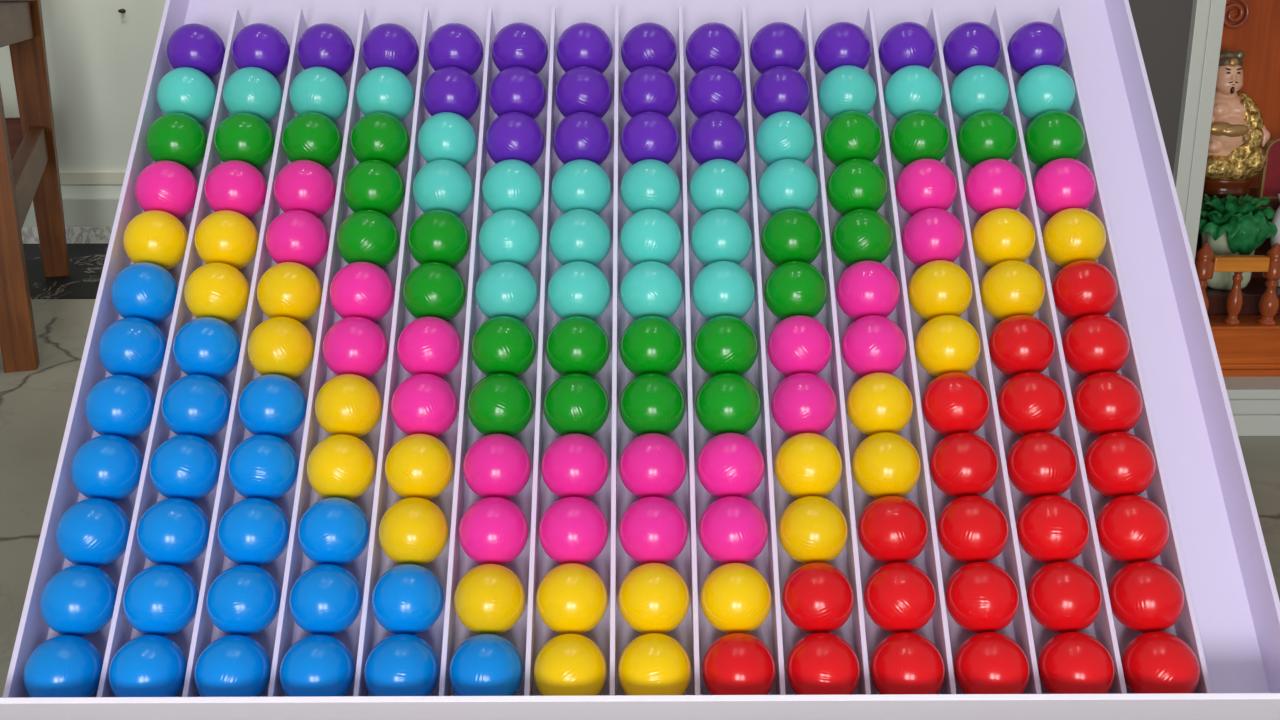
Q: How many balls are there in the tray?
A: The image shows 168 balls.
